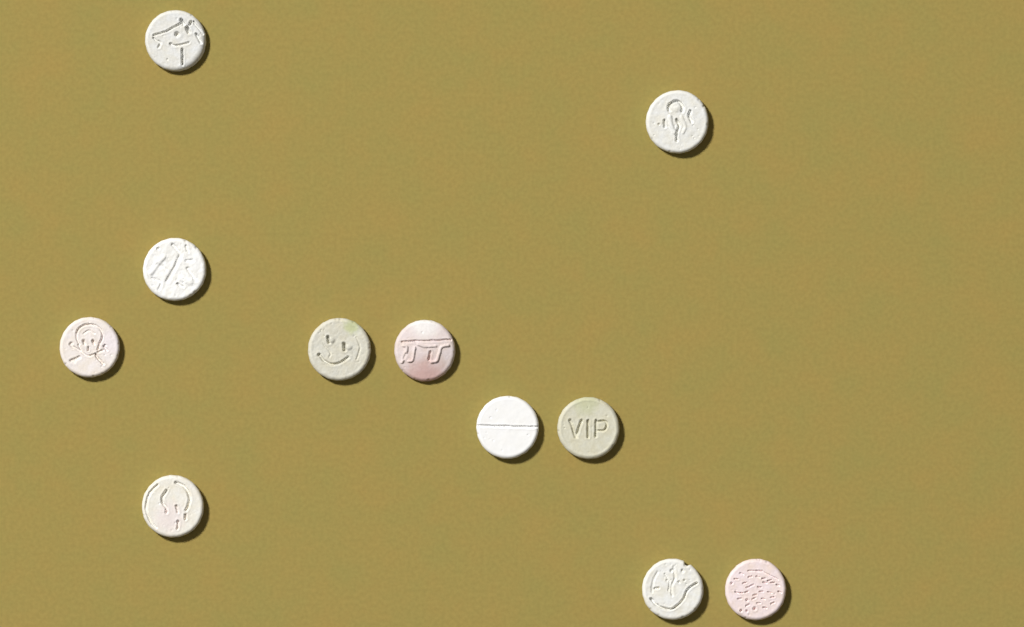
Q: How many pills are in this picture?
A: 11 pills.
